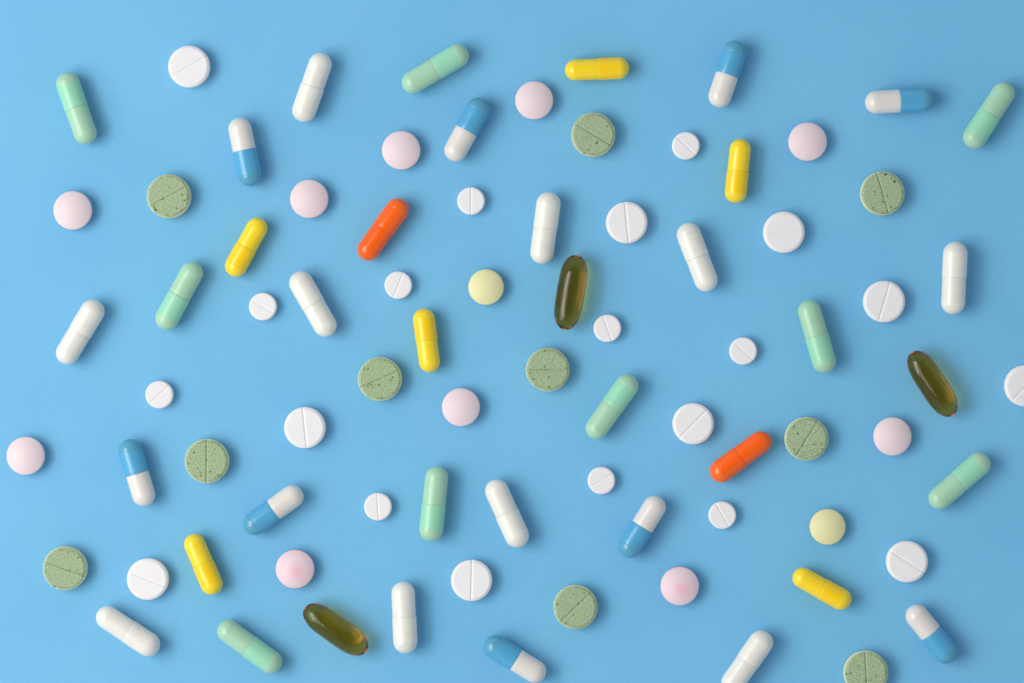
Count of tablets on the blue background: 42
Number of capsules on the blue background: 39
